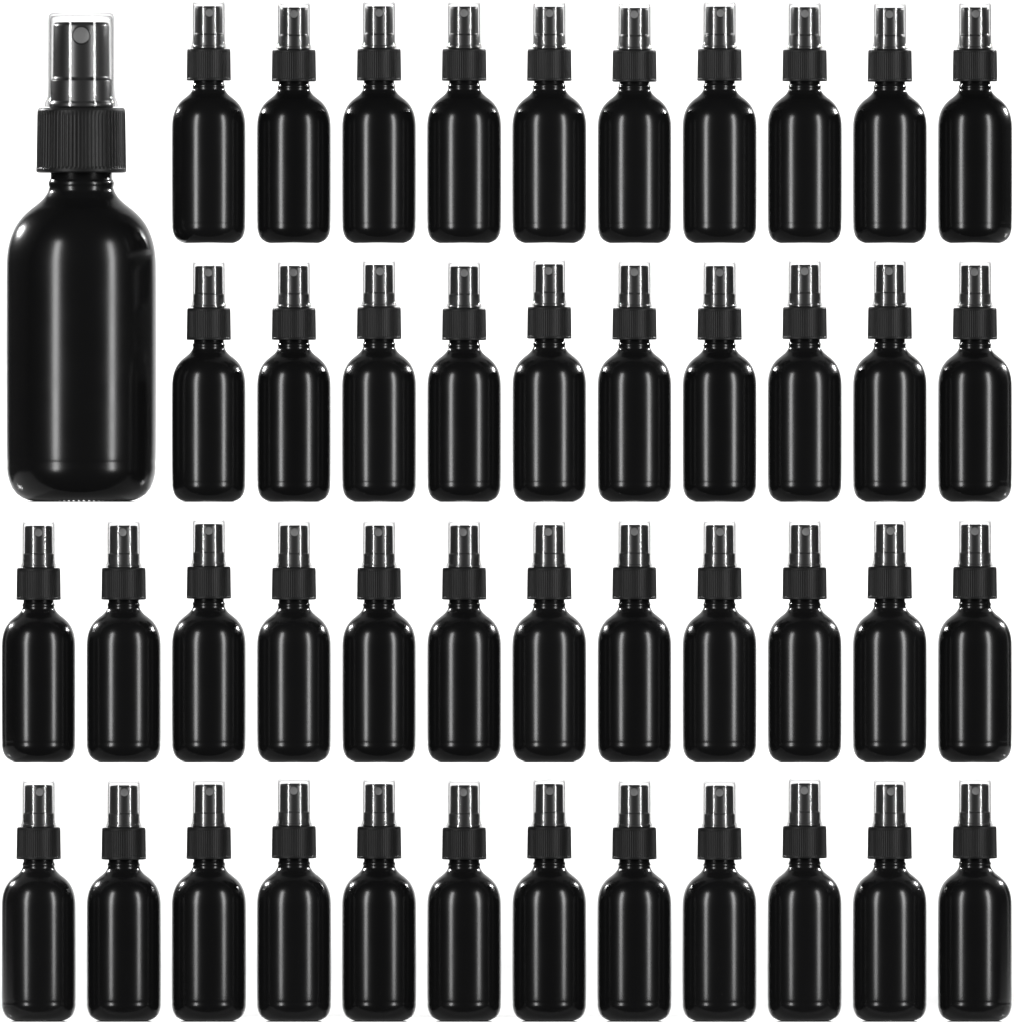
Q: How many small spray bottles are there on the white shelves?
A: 44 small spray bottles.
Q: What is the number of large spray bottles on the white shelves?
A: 1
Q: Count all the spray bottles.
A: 45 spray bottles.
